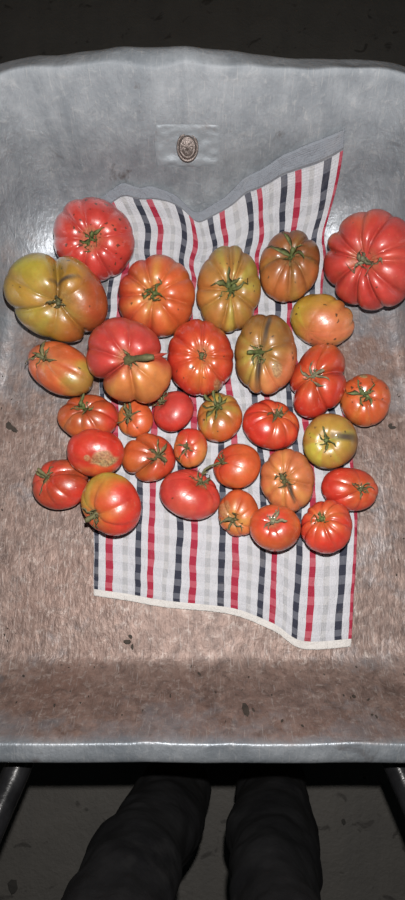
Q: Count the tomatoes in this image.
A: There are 31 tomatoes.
